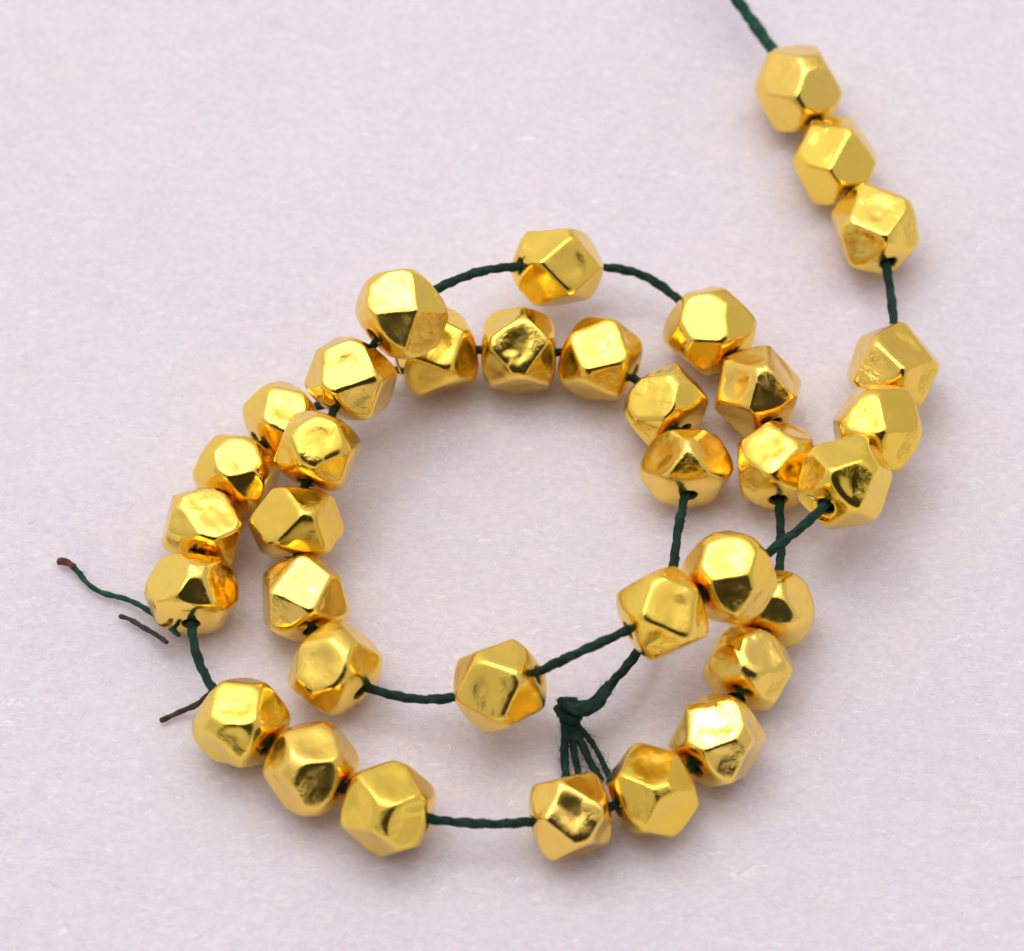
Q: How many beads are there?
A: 36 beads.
